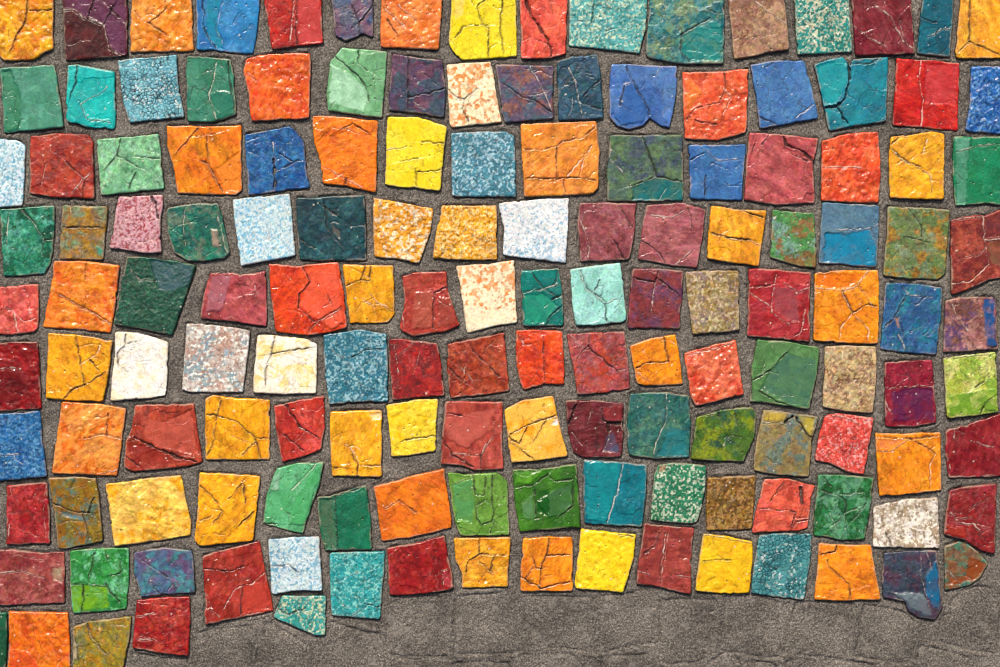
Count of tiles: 148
